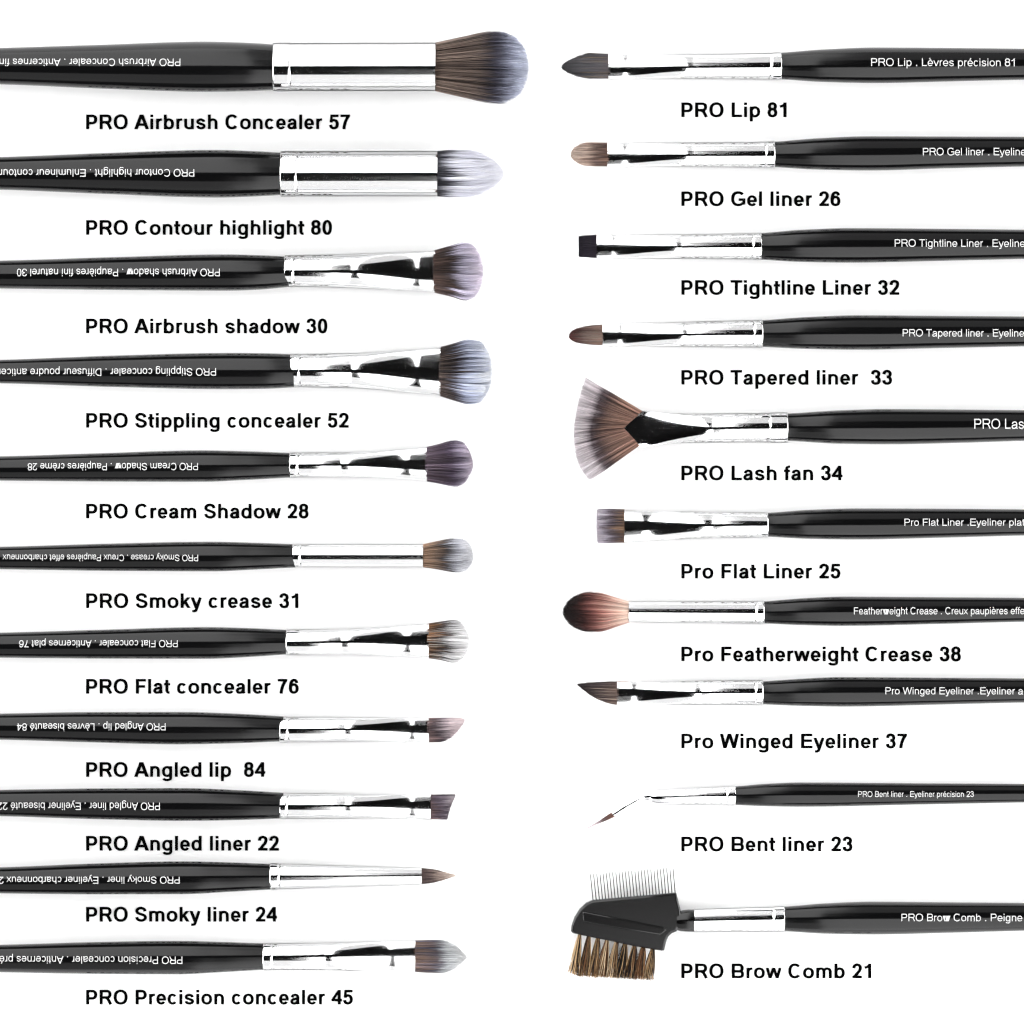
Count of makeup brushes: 21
